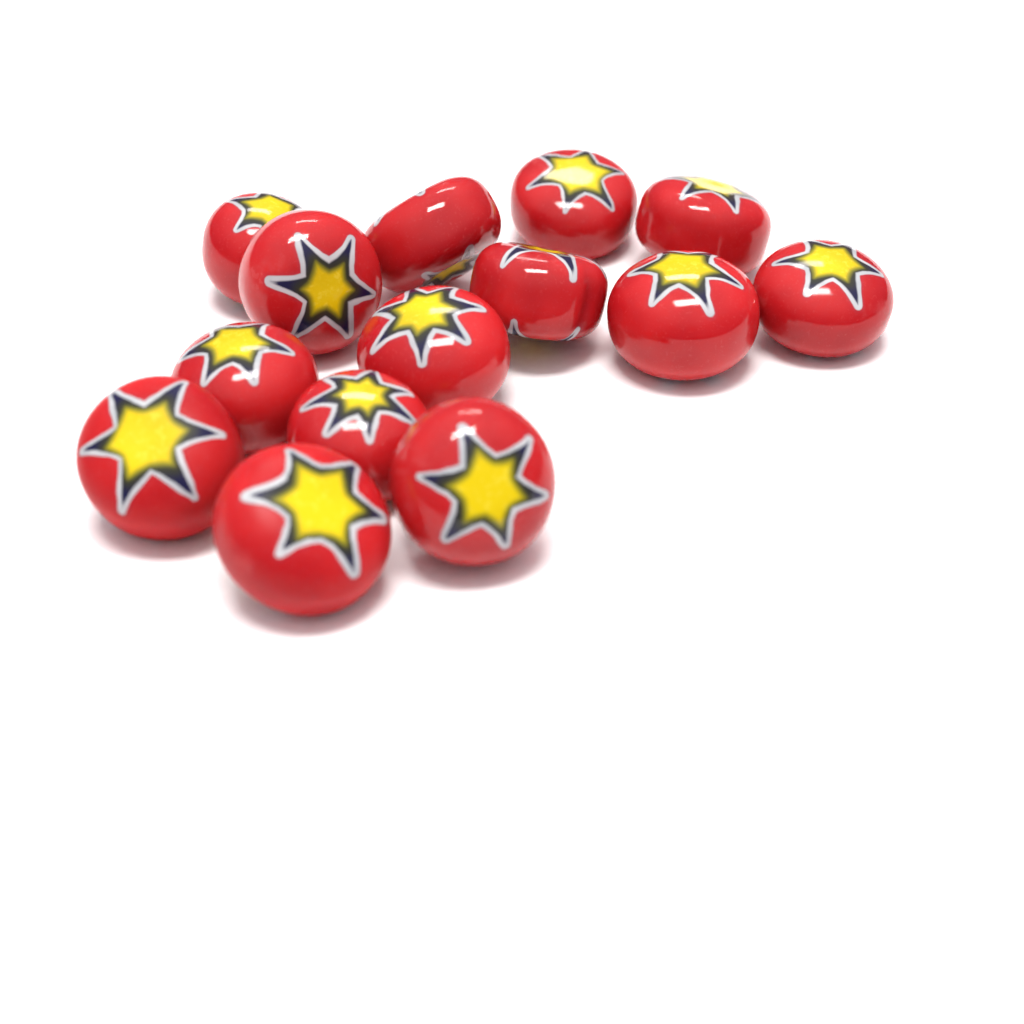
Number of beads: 14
